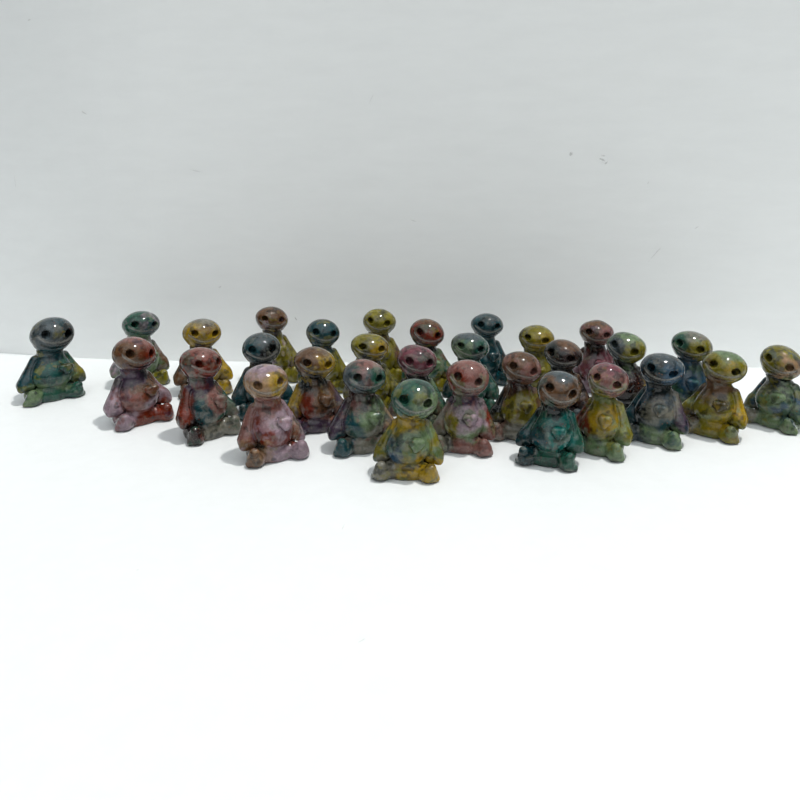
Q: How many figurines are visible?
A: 30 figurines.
